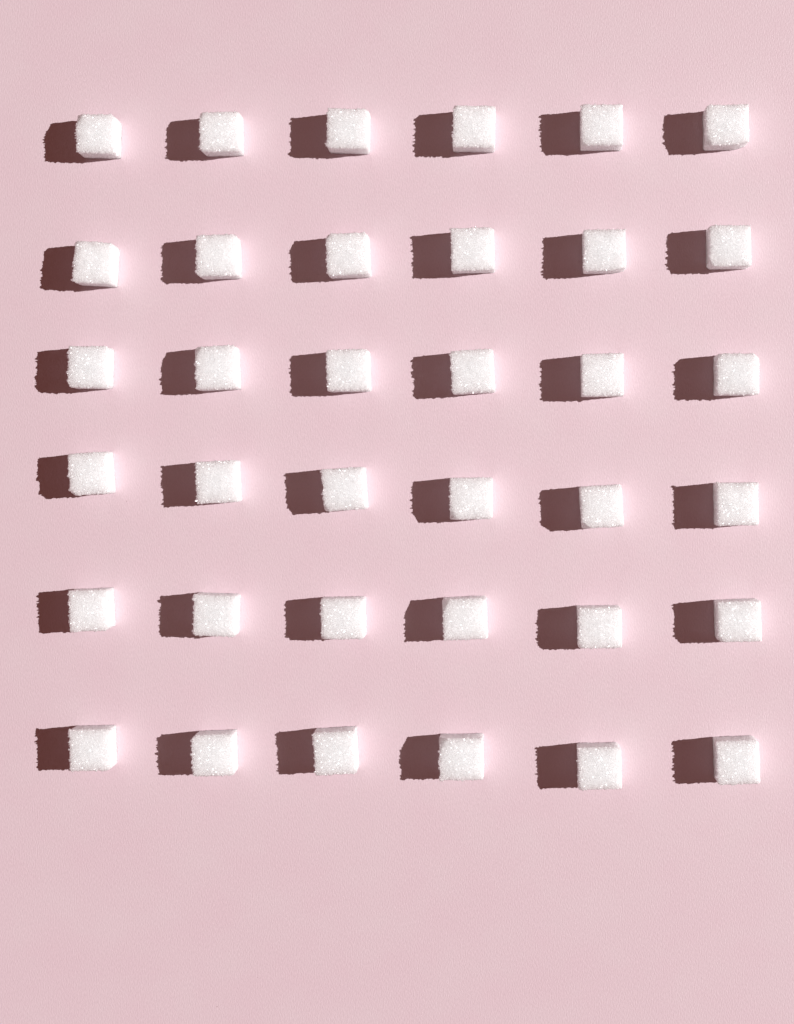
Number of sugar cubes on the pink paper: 36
